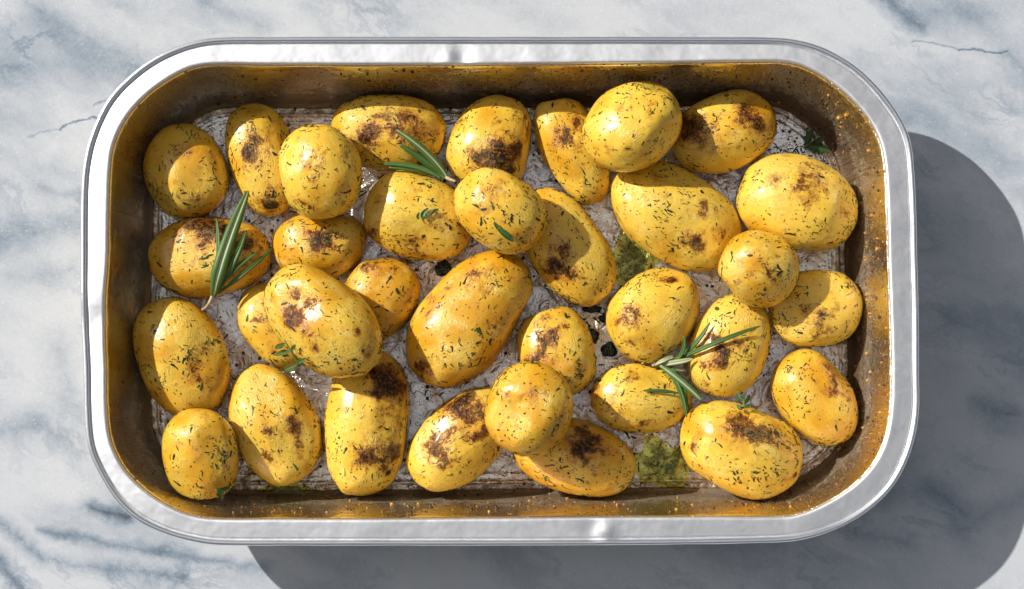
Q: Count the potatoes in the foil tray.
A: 34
